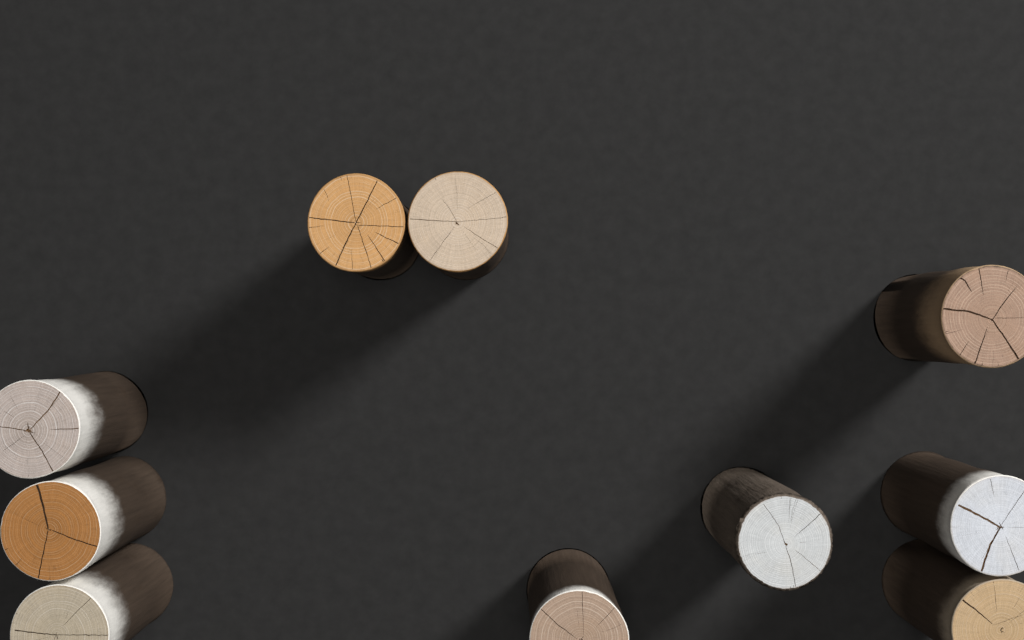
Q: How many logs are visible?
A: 10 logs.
